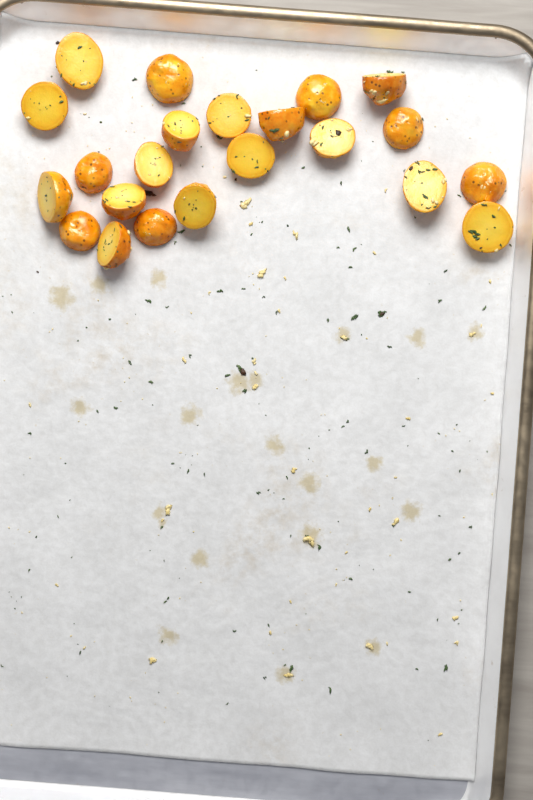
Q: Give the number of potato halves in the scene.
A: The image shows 22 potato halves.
